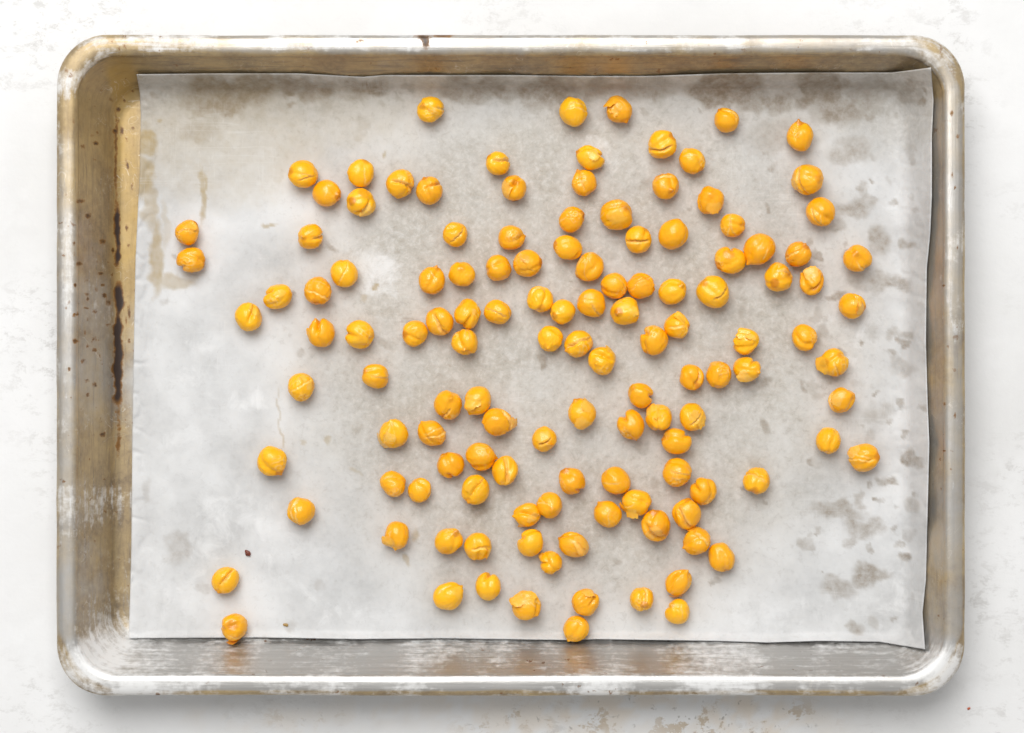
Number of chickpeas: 128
